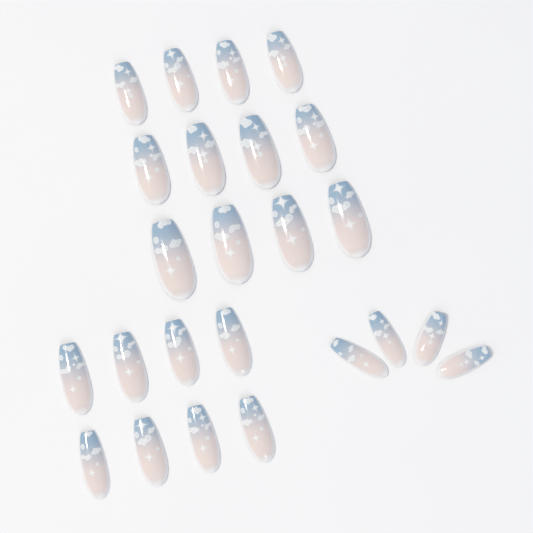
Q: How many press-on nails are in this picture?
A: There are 24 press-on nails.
